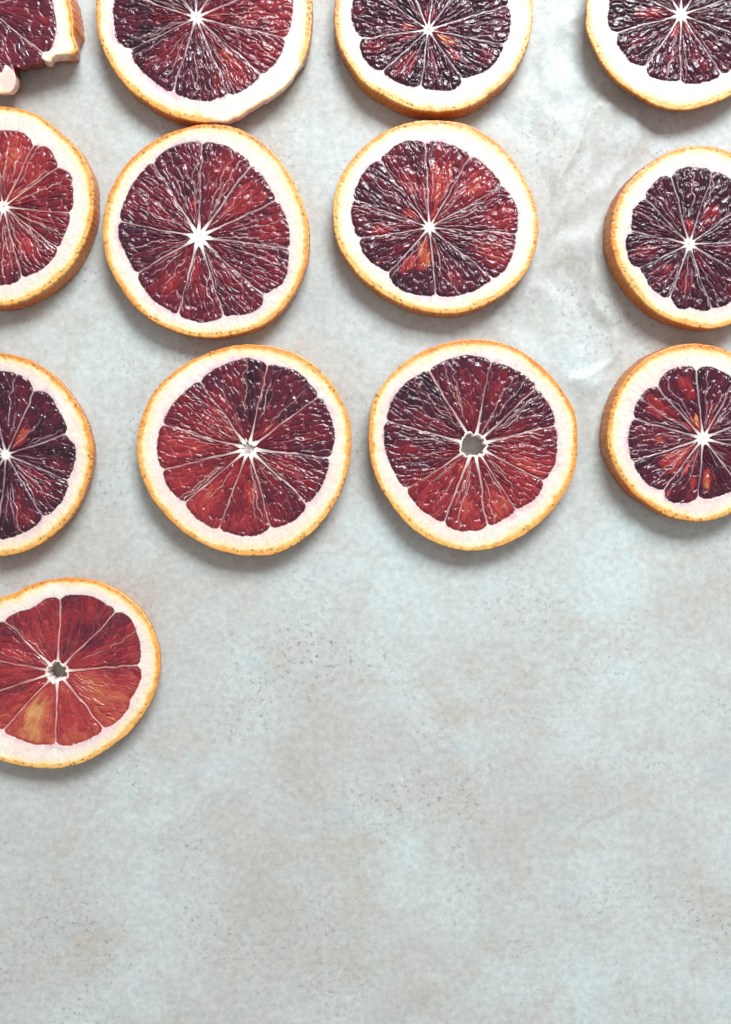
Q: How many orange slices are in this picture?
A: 13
